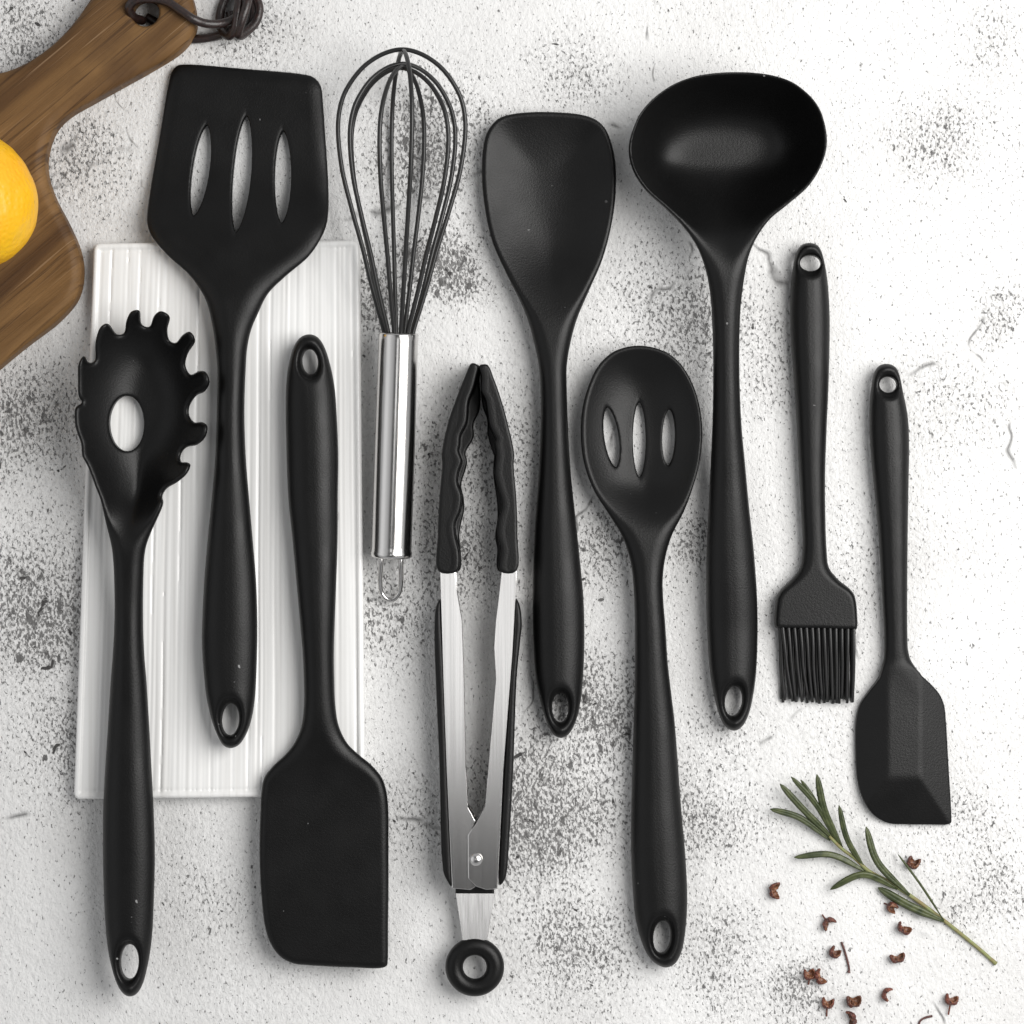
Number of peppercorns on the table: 14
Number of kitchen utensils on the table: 10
